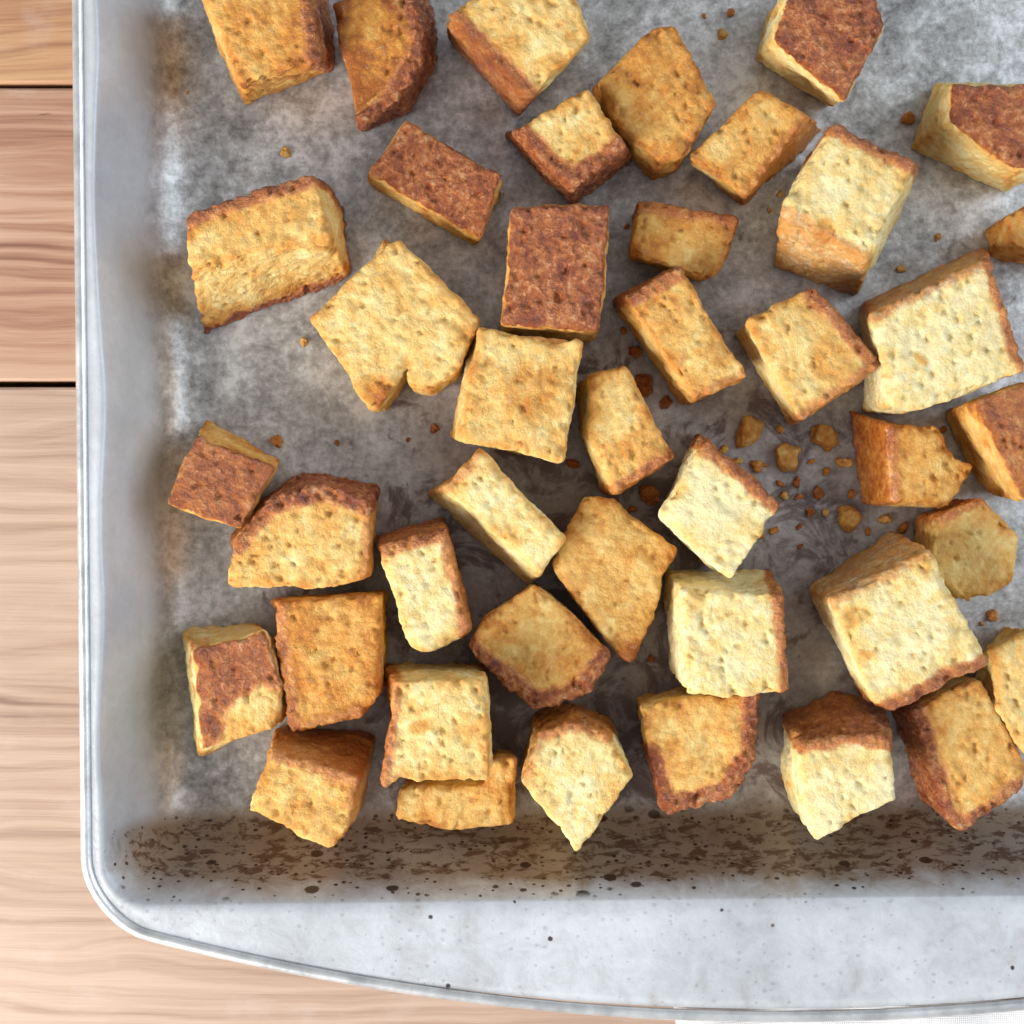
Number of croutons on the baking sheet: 42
